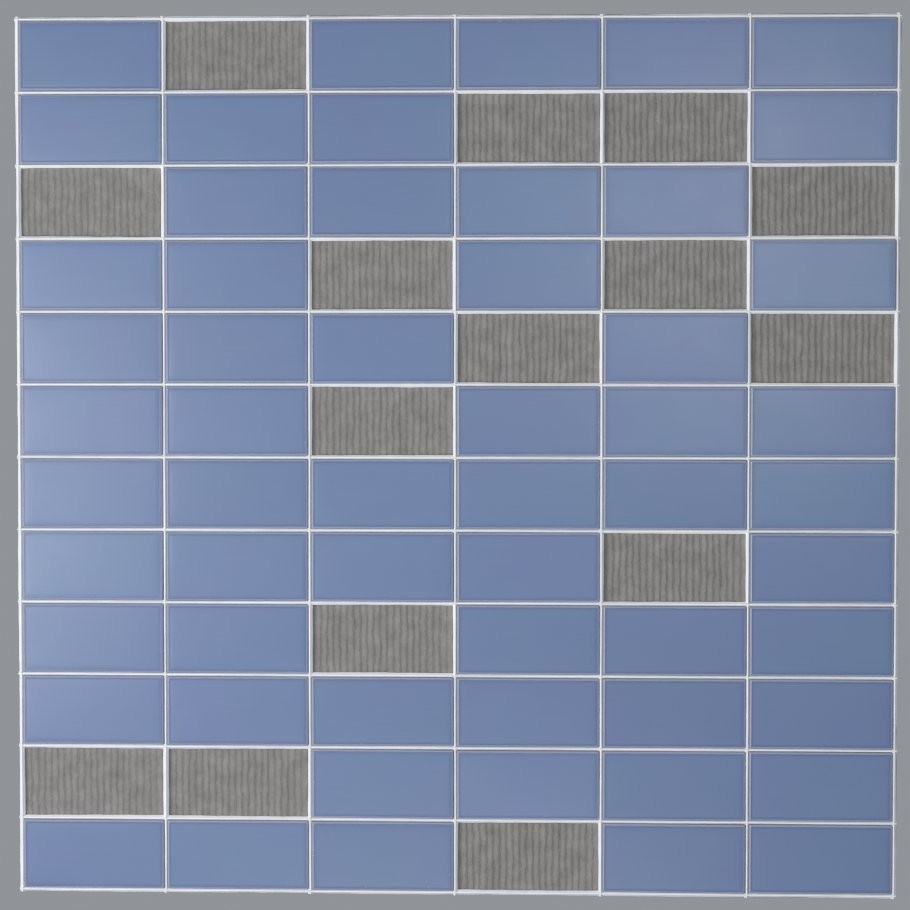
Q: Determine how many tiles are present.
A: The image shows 57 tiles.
